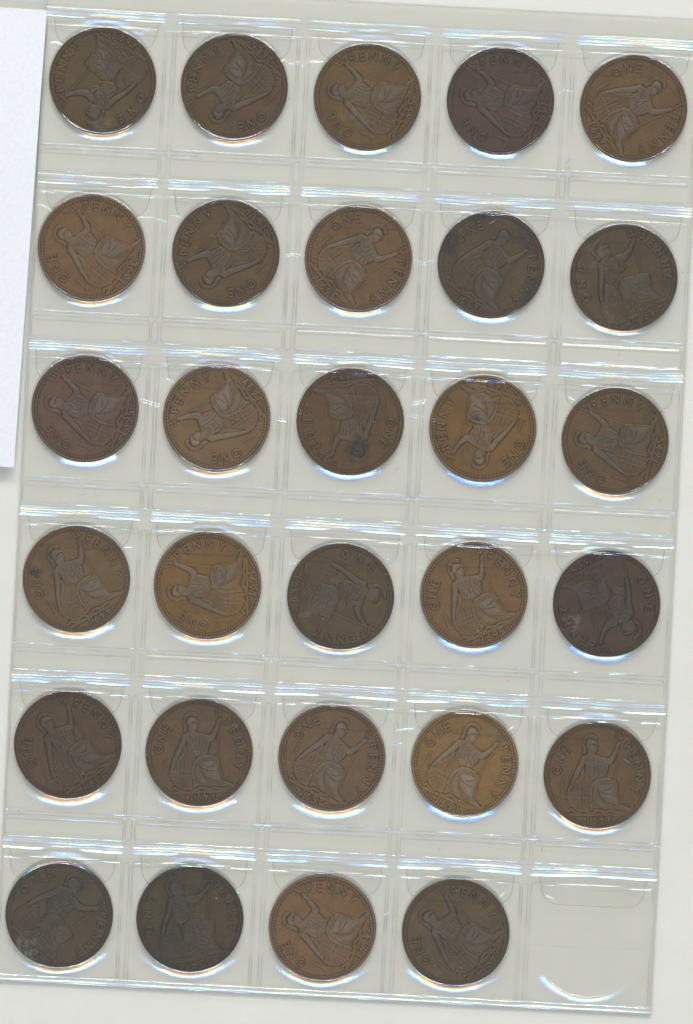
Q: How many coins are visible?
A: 29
